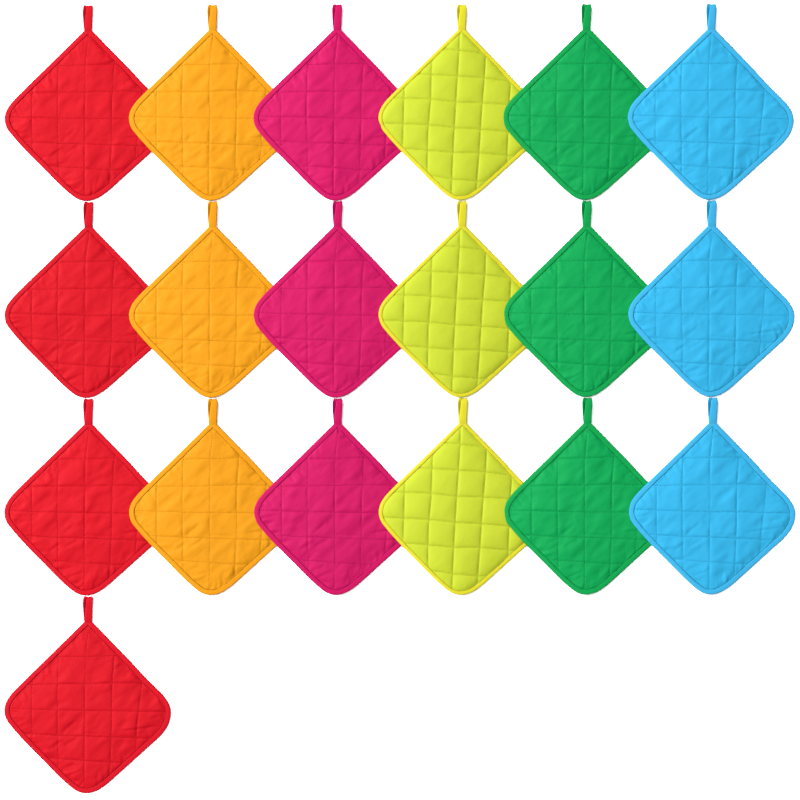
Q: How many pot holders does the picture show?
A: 19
